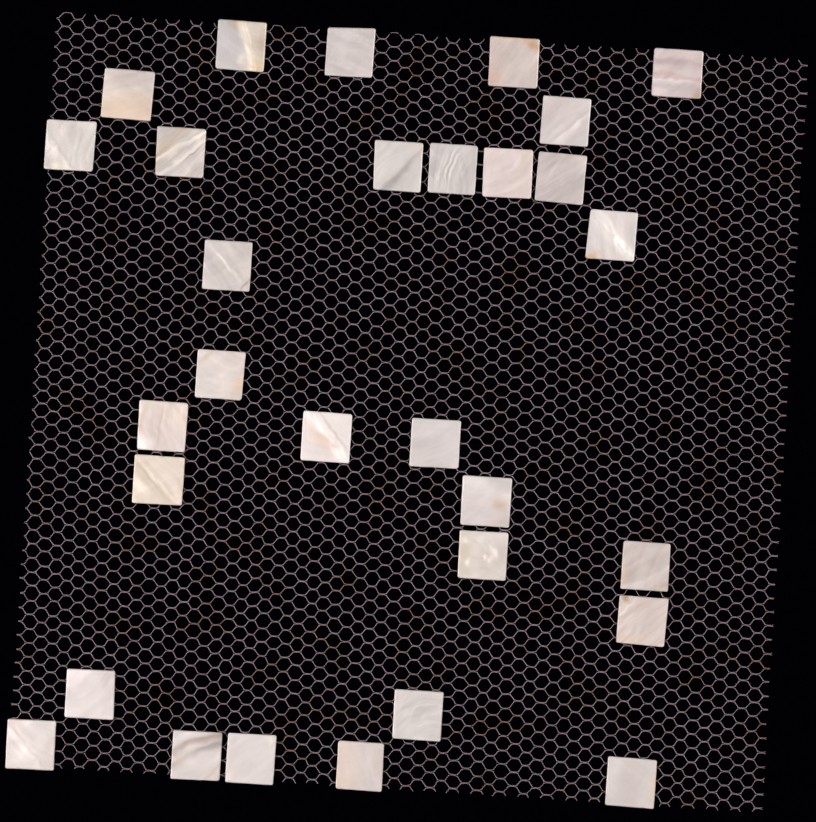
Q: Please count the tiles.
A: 30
